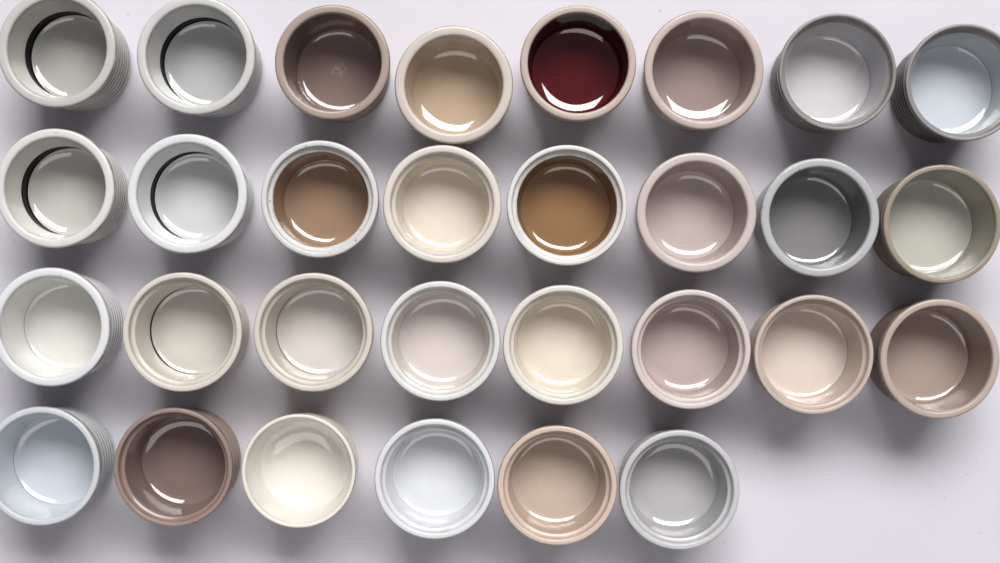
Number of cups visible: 30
